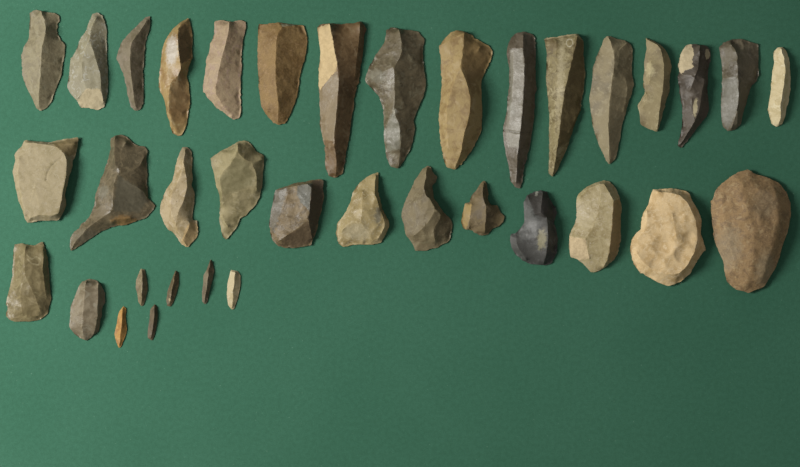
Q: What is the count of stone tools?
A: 36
